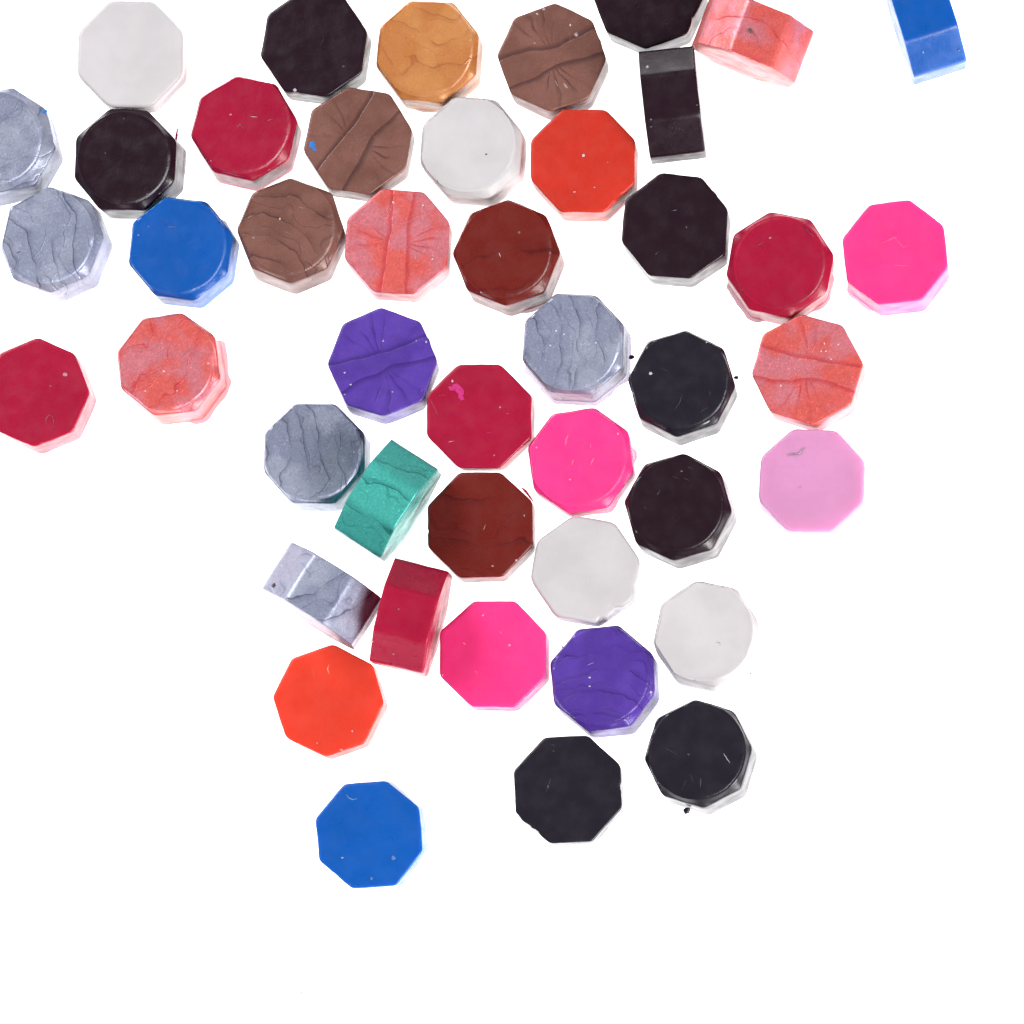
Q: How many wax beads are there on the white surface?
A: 45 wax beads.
